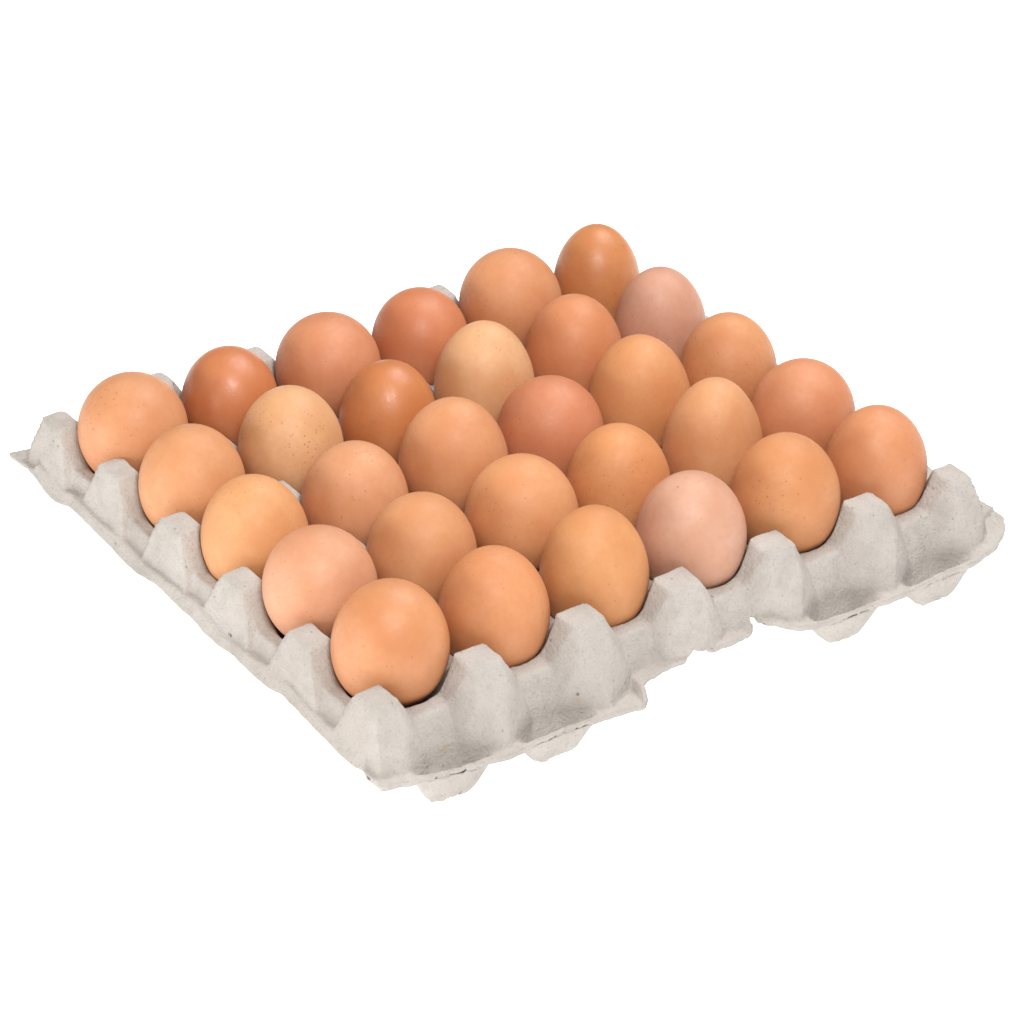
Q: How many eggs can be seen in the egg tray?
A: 30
